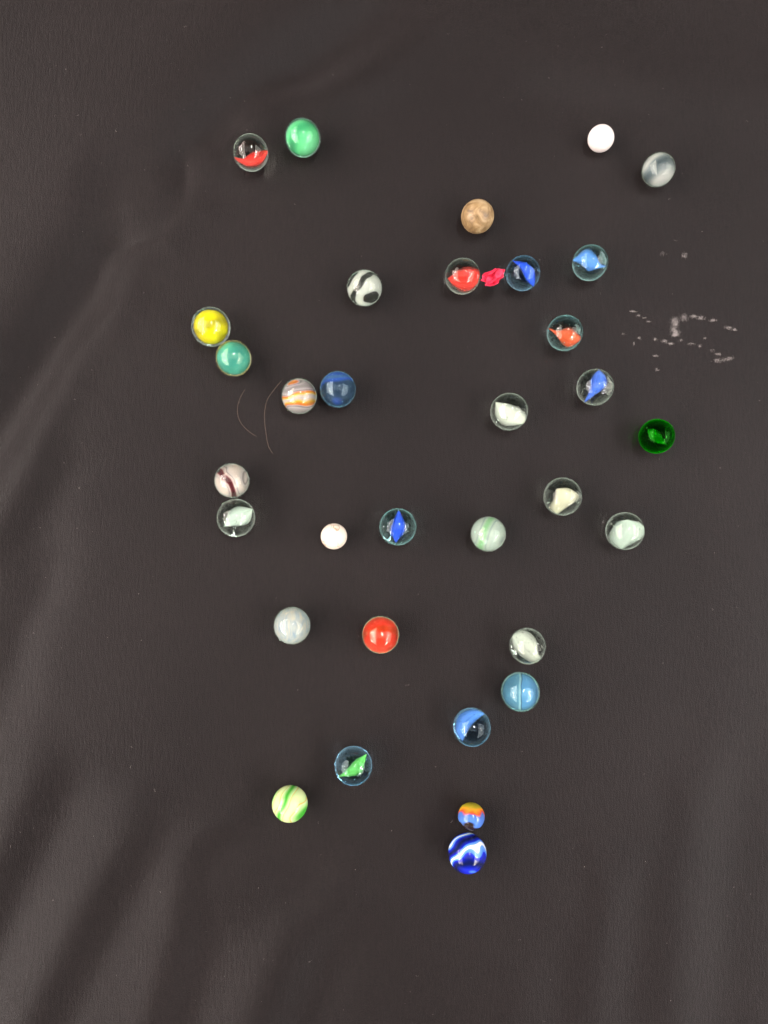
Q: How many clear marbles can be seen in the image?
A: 15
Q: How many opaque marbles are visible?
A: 18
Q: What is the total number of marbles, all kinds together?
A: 33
